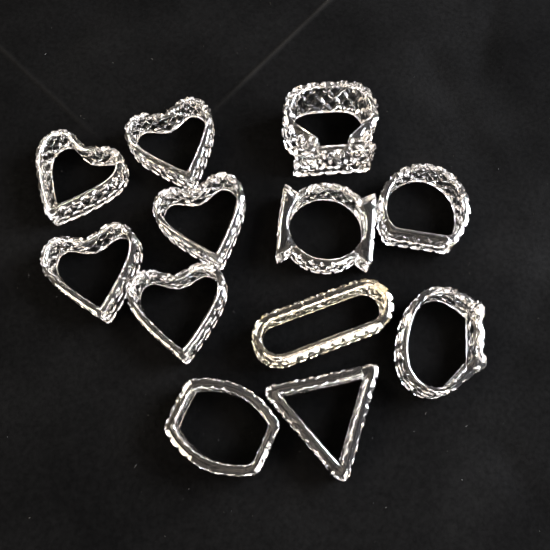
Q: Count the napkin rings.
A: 12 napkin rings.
